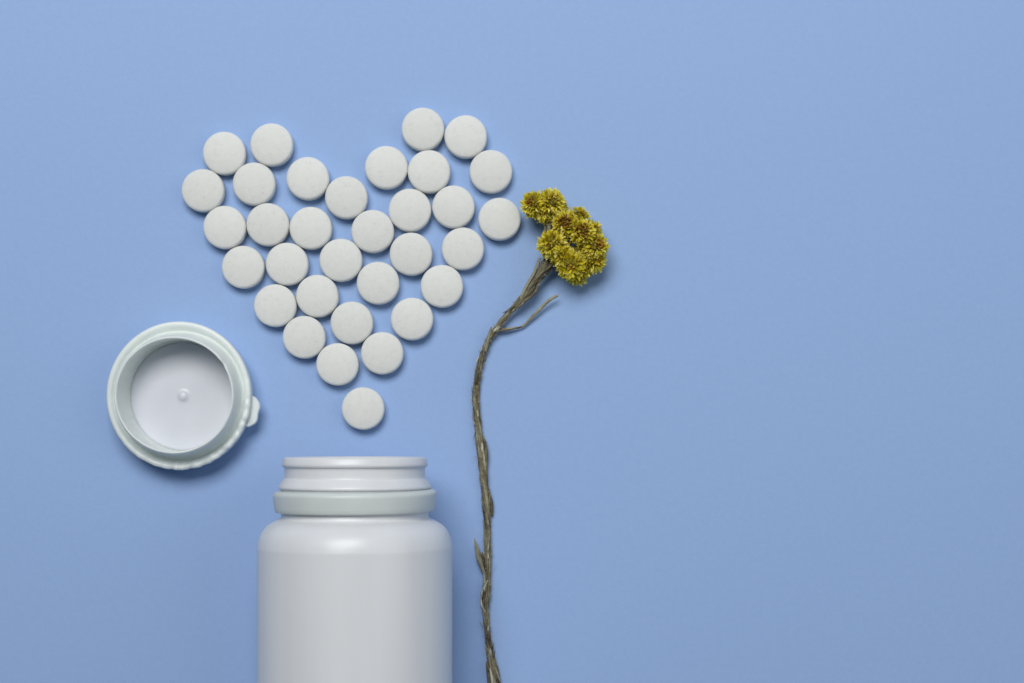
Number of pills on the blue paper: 33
